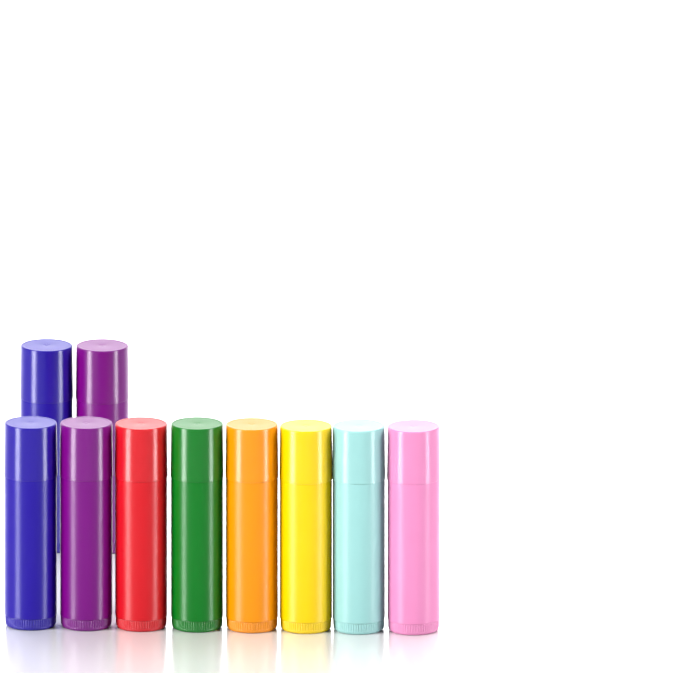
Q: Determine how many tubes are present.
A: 10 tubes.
